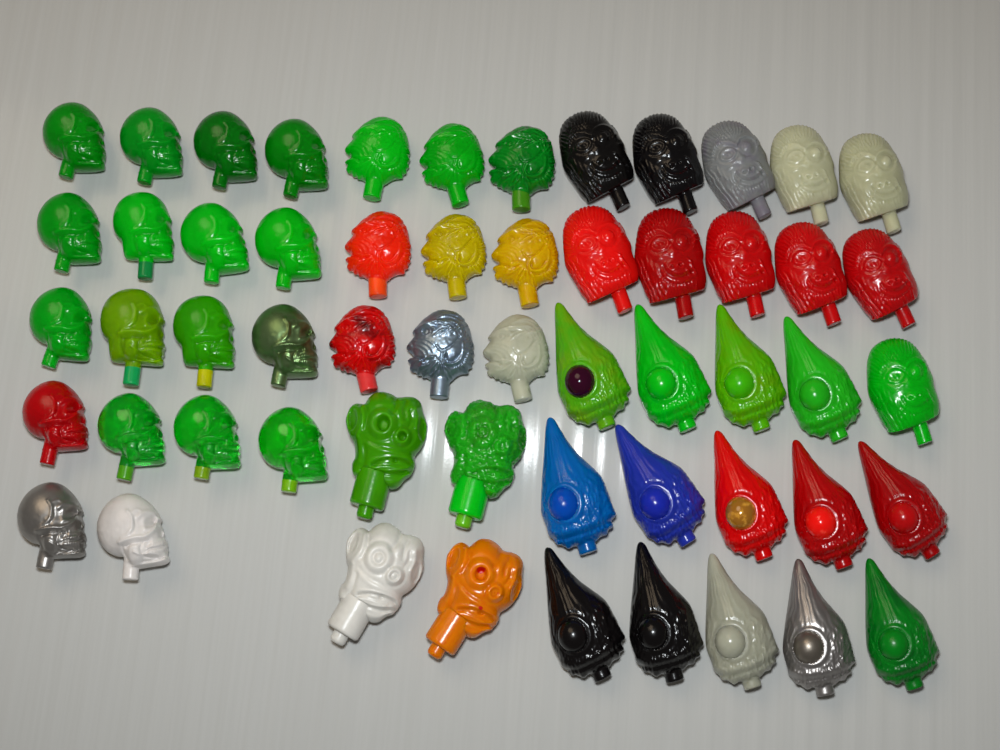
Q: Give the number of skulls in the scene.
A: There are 18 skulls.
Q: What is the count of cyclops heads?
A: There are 14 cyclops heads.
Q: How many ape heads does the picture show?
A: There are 11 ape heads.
